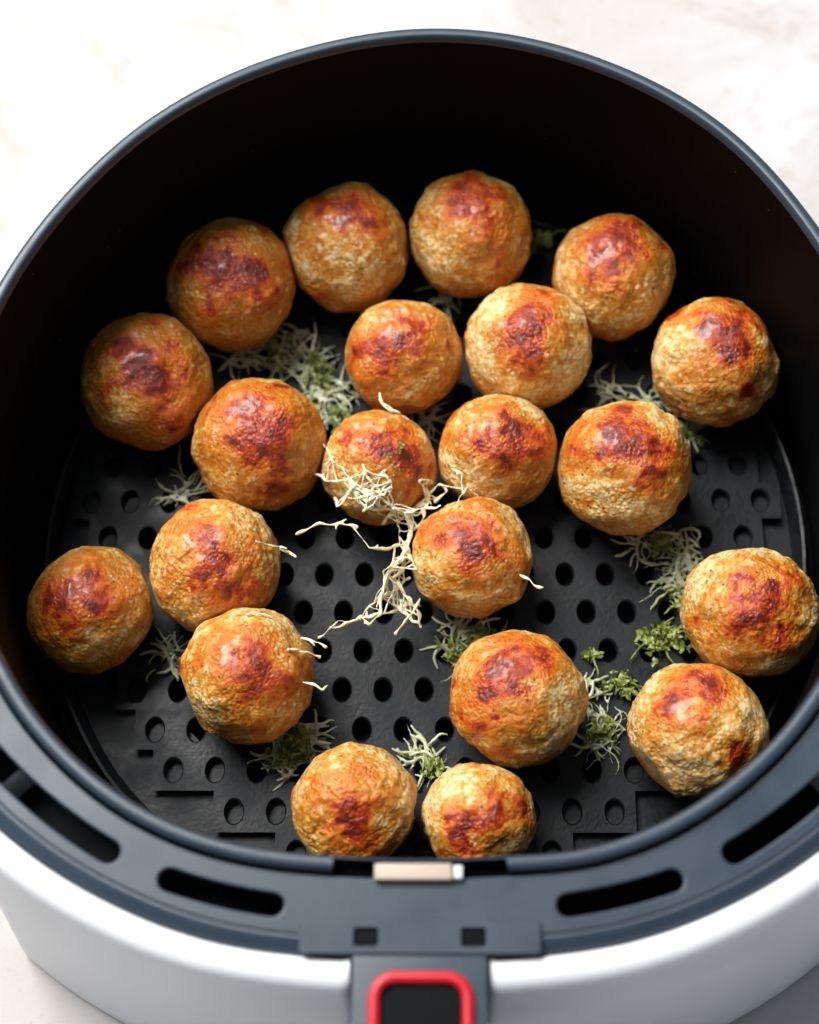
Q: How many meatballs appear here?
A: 21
